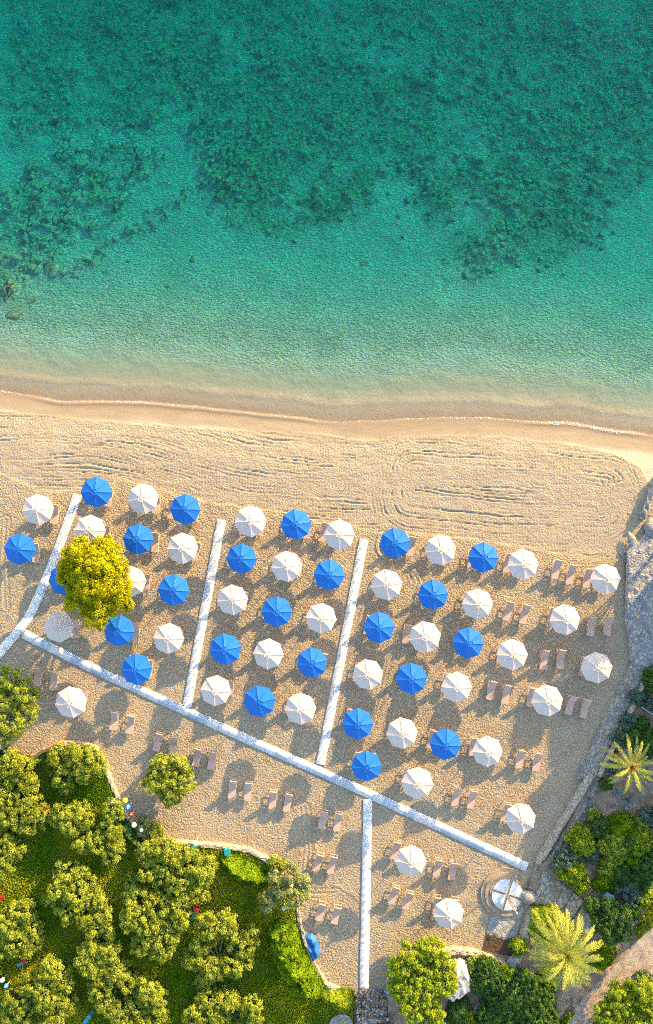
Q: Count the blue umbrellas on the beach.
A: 24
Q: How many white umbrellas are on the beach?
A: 34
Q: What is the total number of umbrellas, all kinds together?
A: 58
